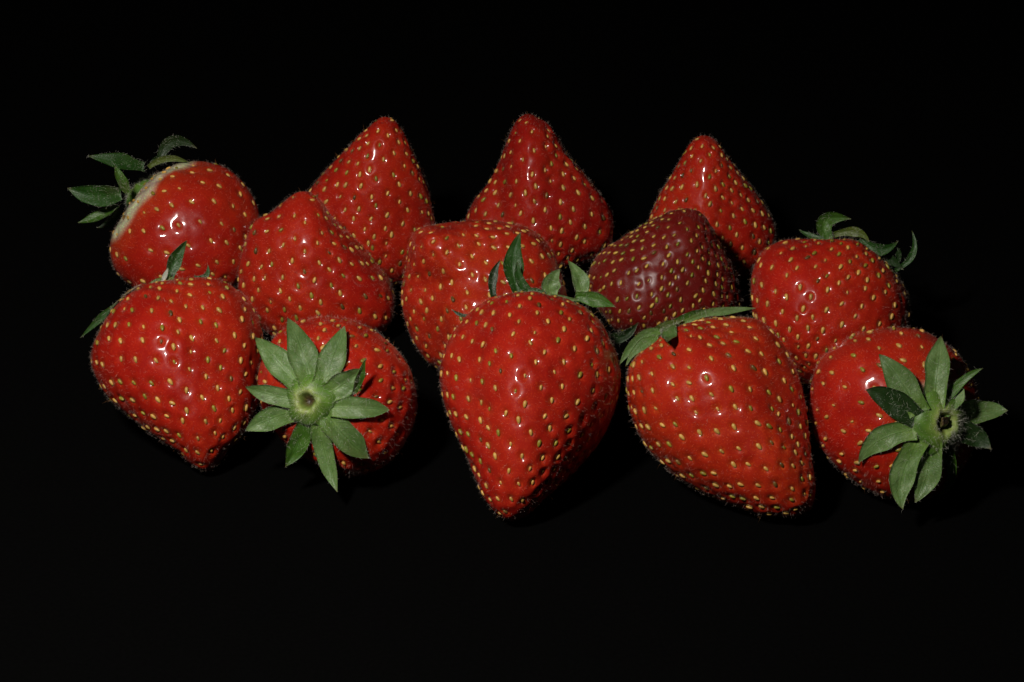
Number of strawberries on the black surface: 13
